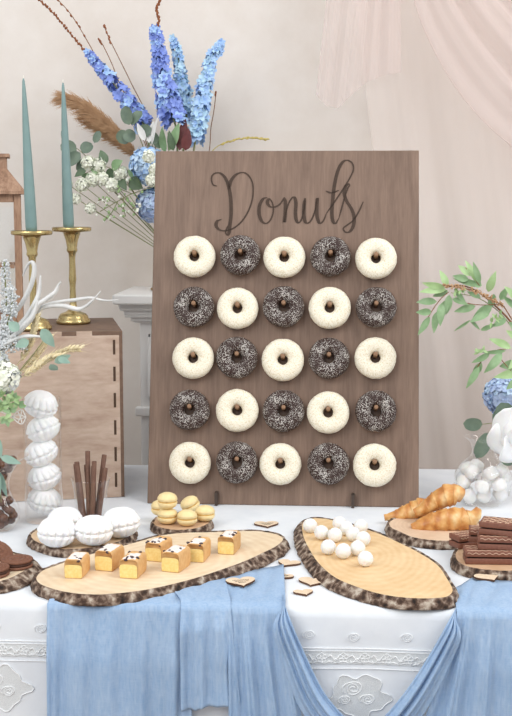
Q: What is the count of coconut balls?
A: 12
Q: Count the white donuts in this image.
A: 13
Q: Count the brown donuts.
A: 12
